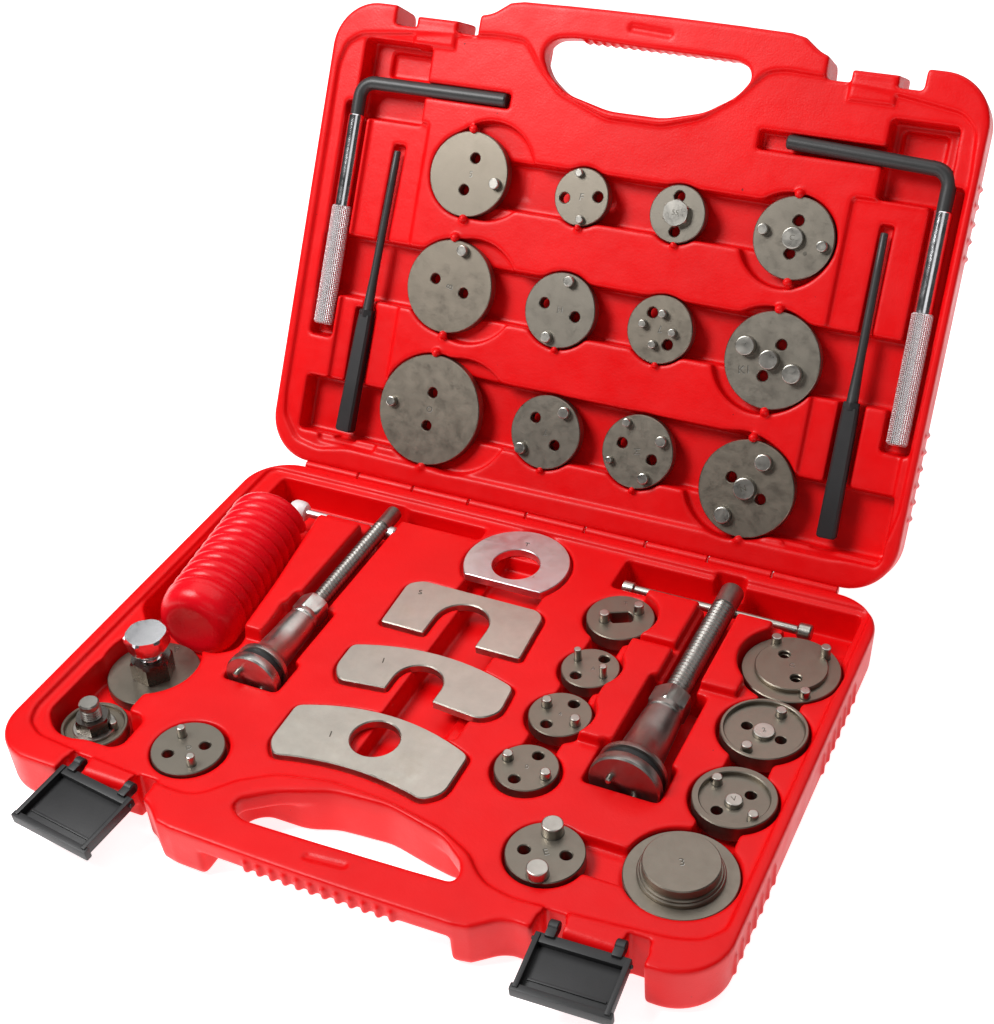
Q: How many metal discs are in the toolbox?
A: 24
